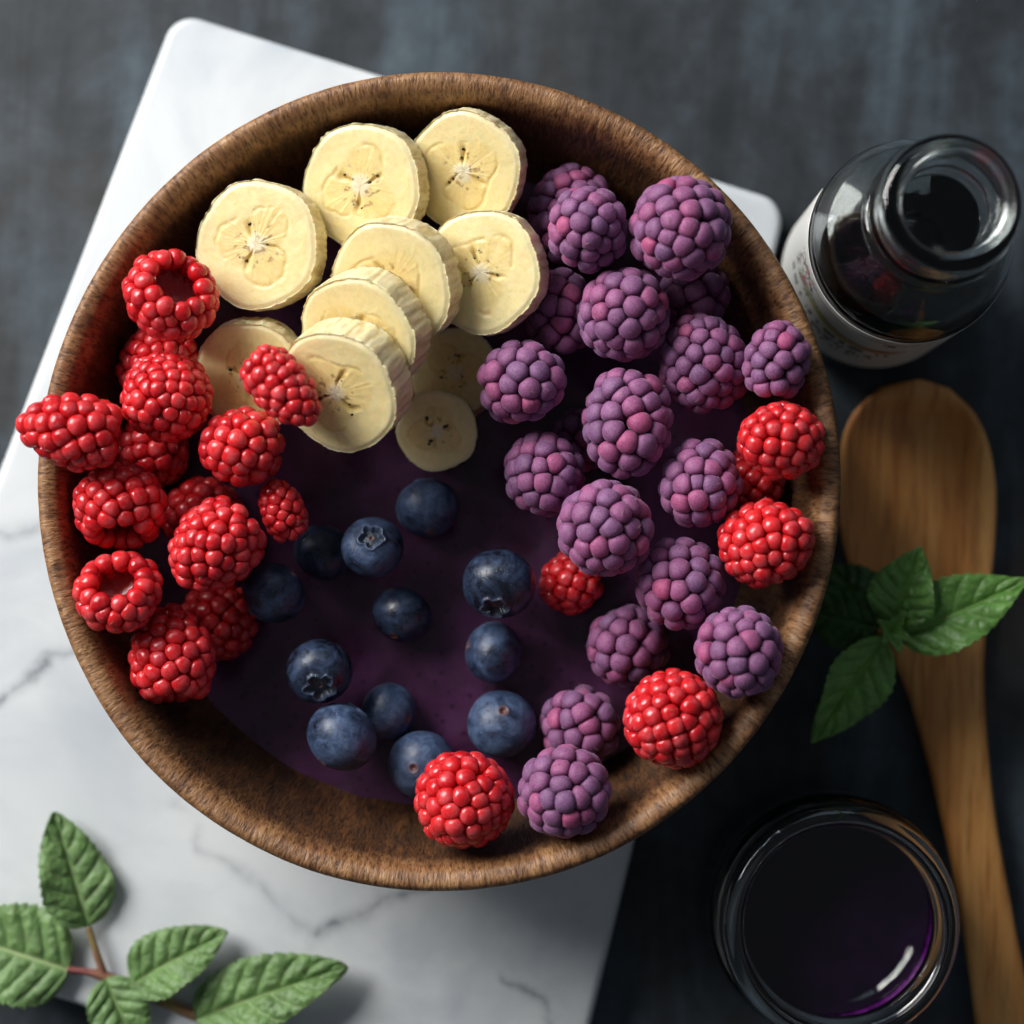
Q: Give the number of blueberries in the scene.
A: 12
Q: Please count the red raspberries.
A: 20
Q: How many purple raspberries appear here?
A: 19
